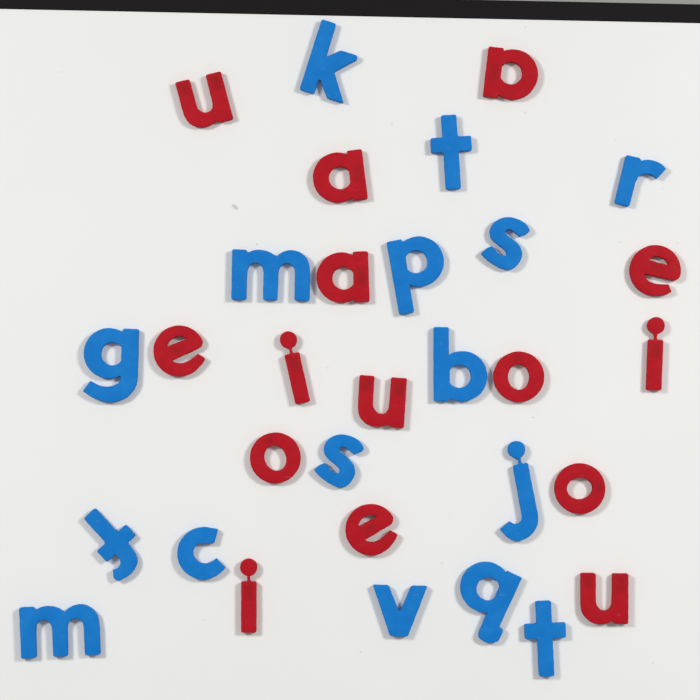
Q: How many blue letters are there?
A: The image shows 16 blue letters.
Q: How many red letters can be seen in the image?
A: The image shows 15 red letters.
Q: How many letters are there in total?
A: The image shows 31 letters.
